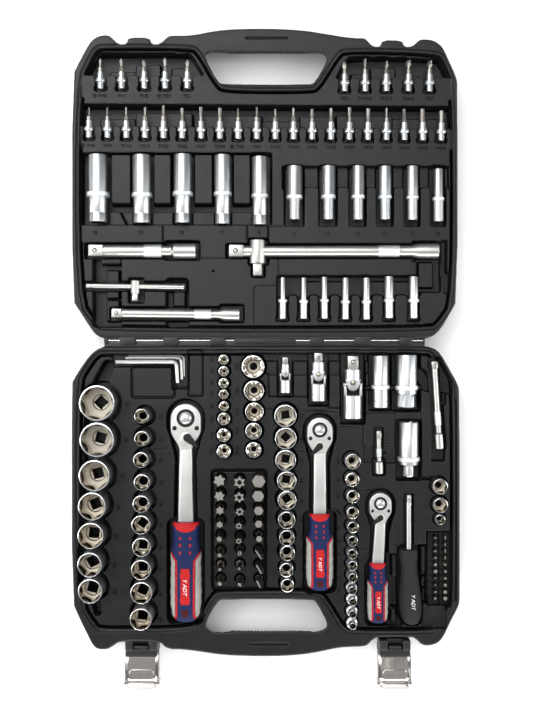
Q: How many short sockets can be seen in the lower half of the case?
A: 56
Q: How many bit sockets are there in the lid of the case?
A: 30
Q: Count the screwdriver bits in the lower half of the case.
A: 44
